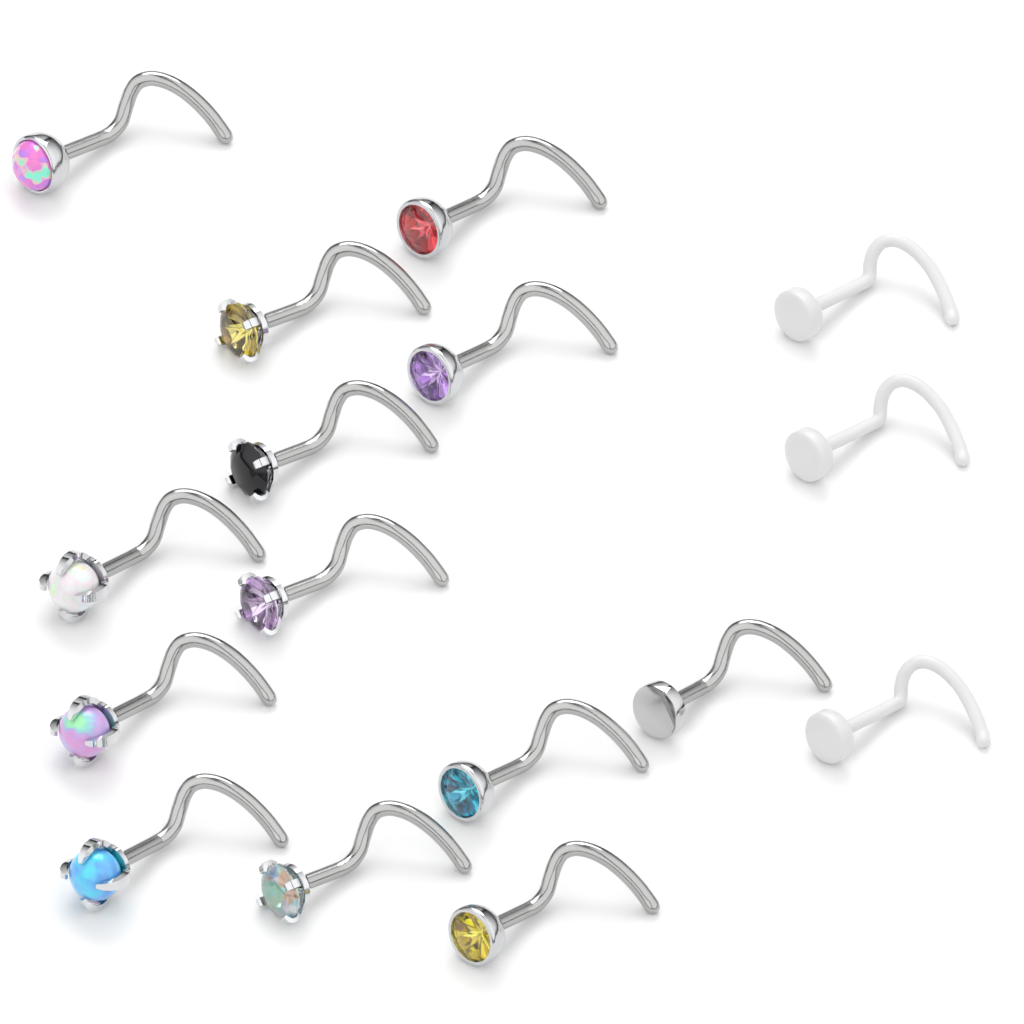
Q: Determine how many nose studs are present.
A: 16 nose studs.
